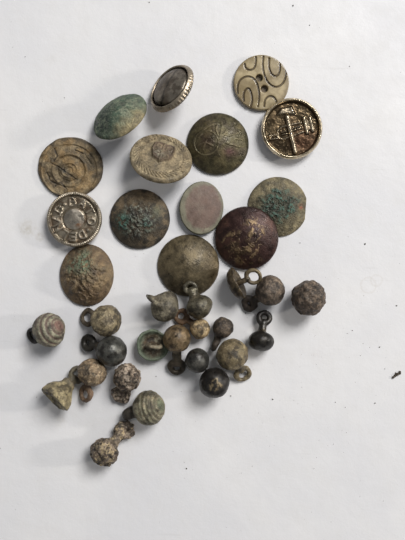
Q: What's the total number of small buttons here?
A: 21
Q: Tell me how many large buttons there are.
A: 14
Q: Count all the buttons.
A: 35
